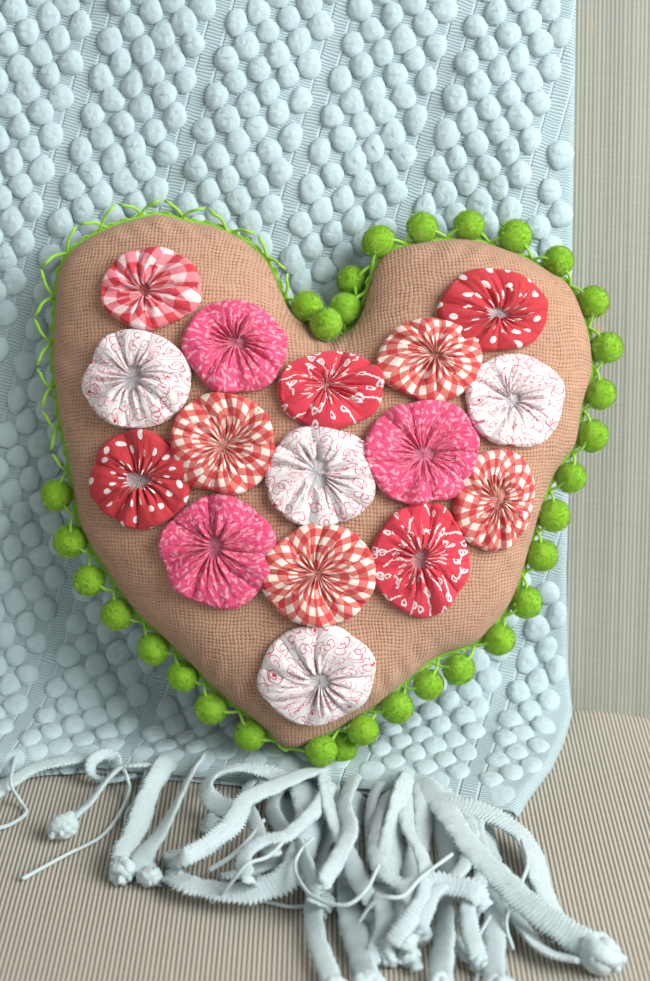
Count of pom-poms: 32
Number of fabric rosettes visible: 16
